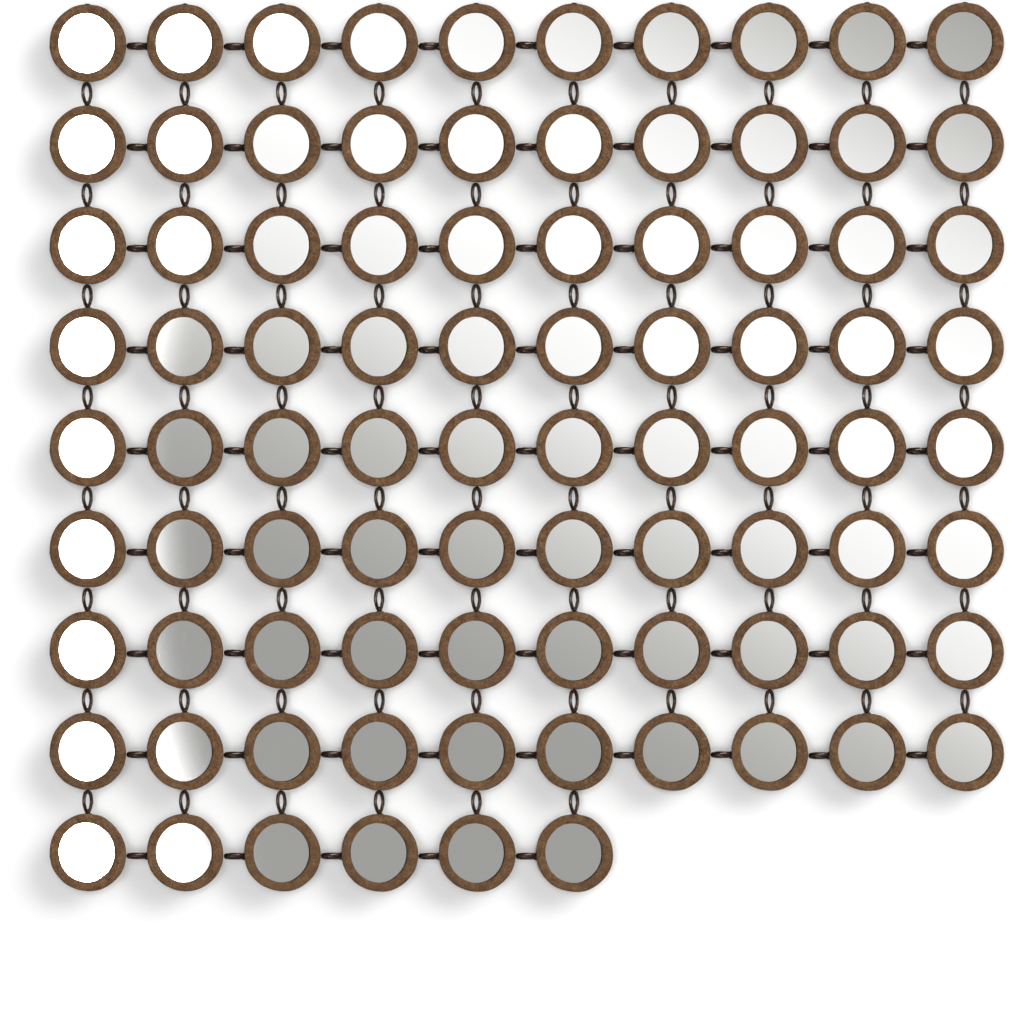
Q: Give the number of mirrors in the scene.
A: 86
